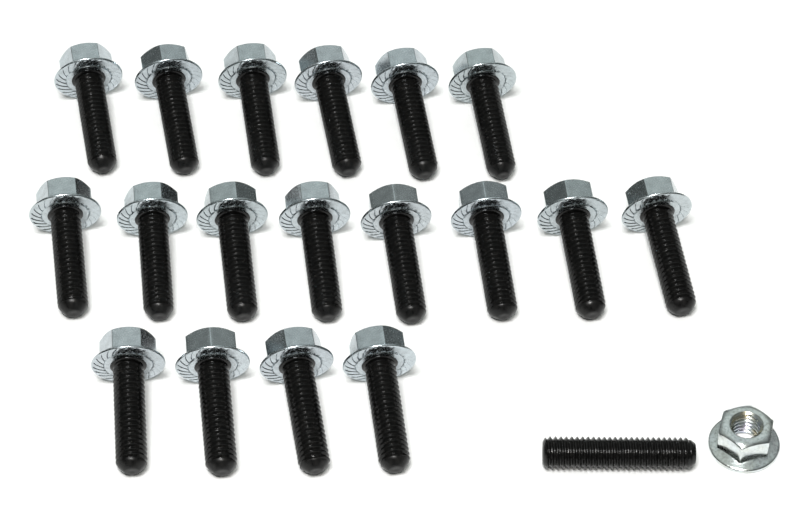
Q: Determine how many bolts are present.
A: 18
